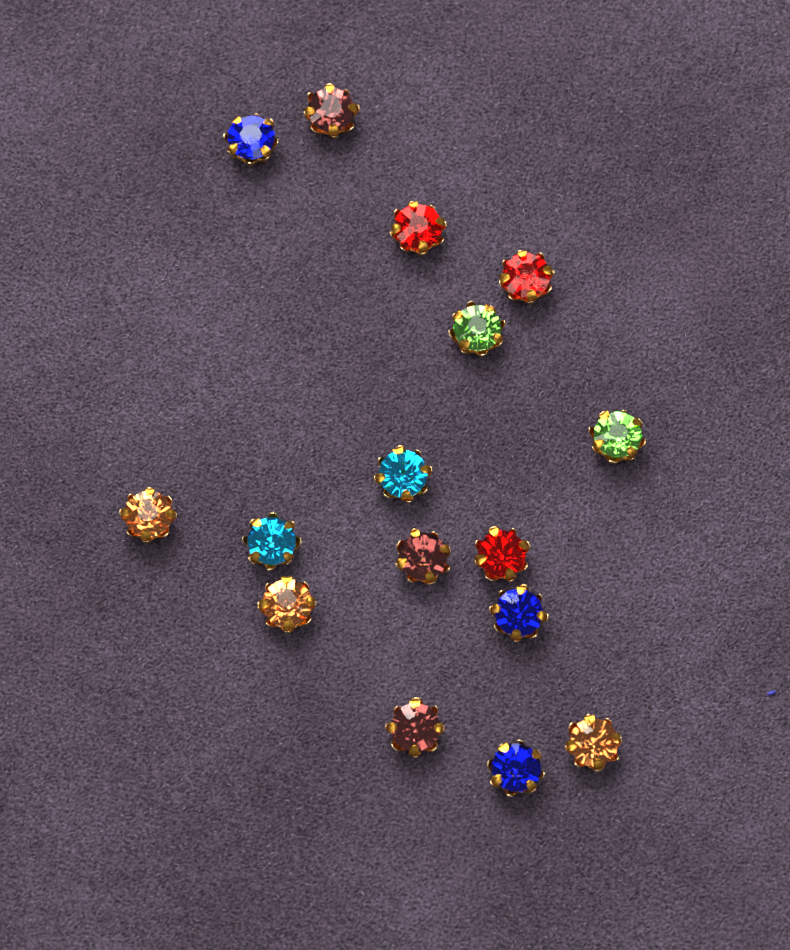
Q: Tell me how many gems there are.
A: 16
